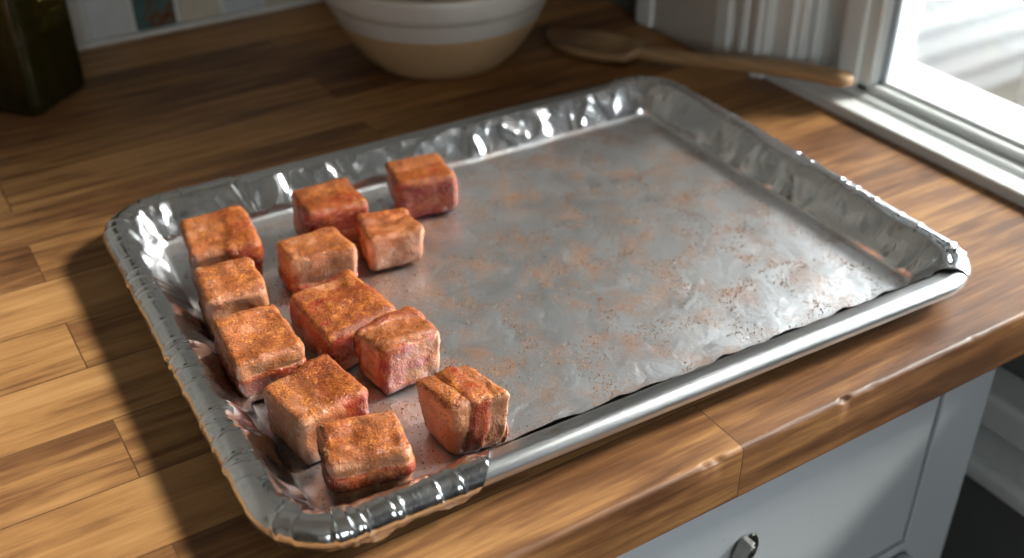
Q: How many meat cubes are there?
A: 12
